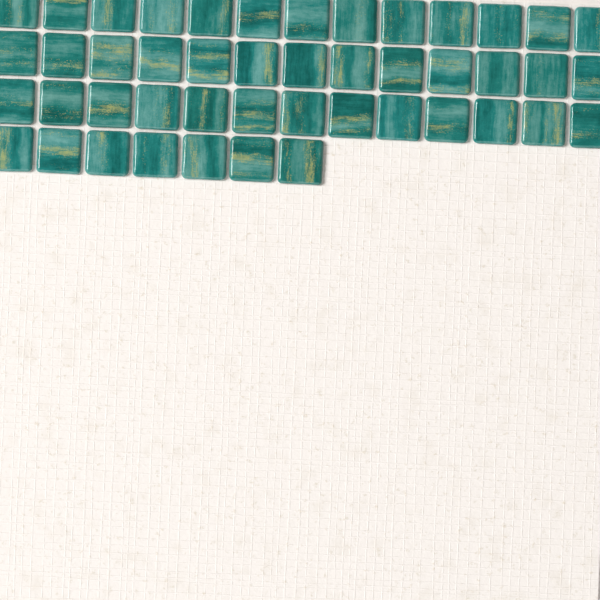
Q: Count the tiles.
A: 46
